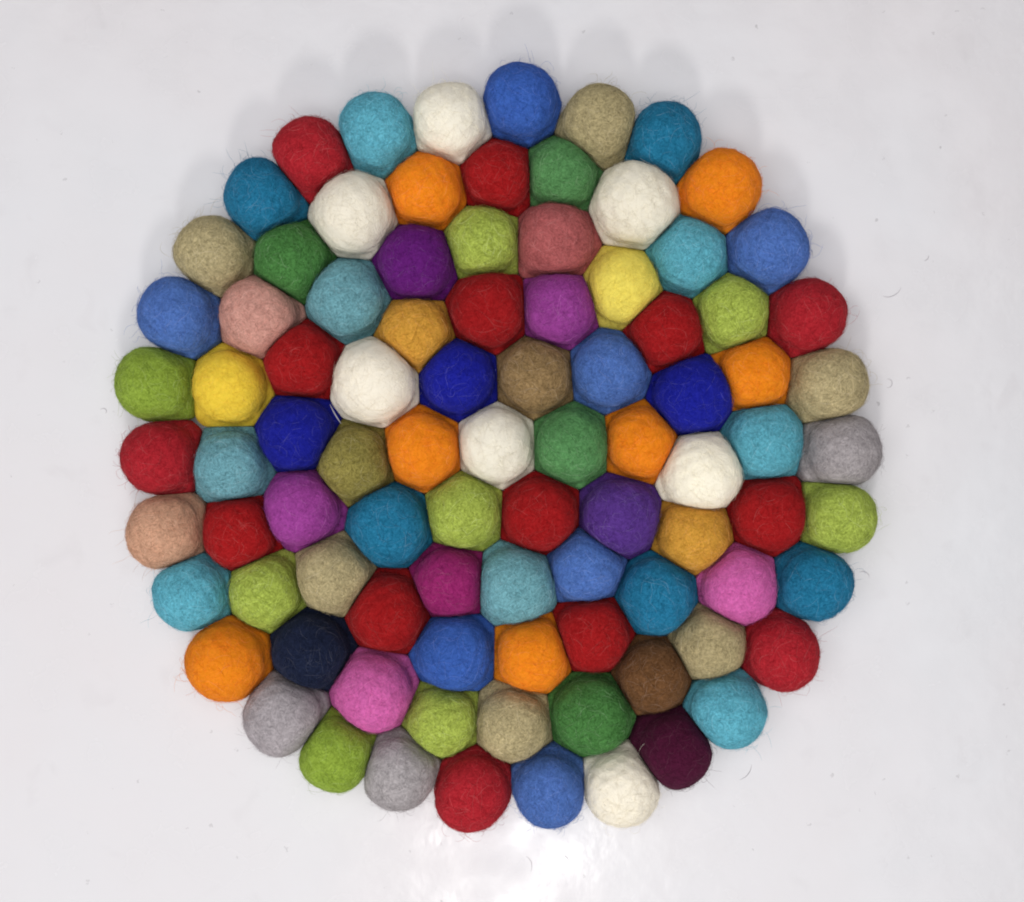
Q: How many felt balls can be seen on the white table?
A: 91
